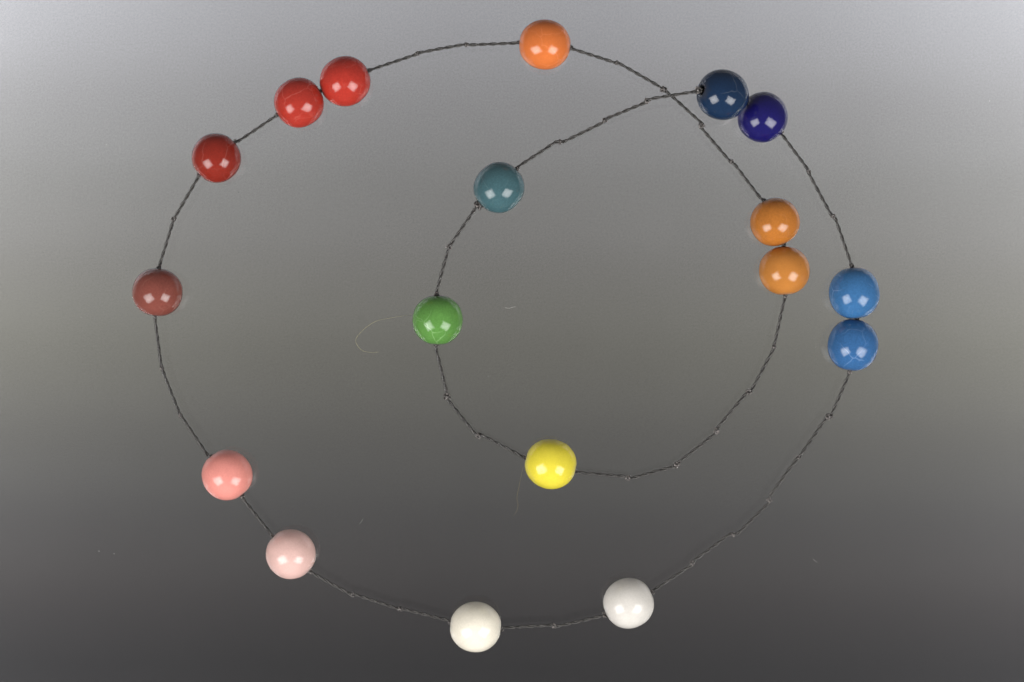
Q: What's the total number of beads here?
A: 18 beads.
